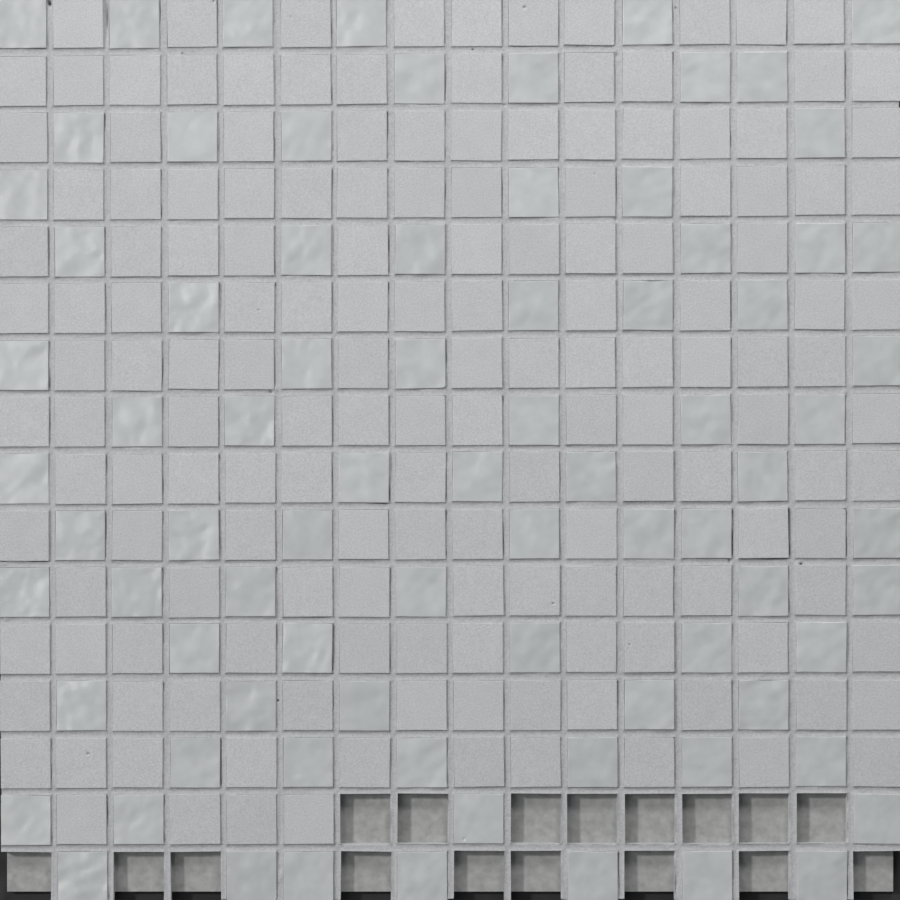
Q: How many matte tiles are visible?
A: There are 158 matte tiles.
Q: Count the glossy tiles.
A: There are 81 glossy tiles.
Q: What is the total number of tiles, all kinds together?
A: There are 239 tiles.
